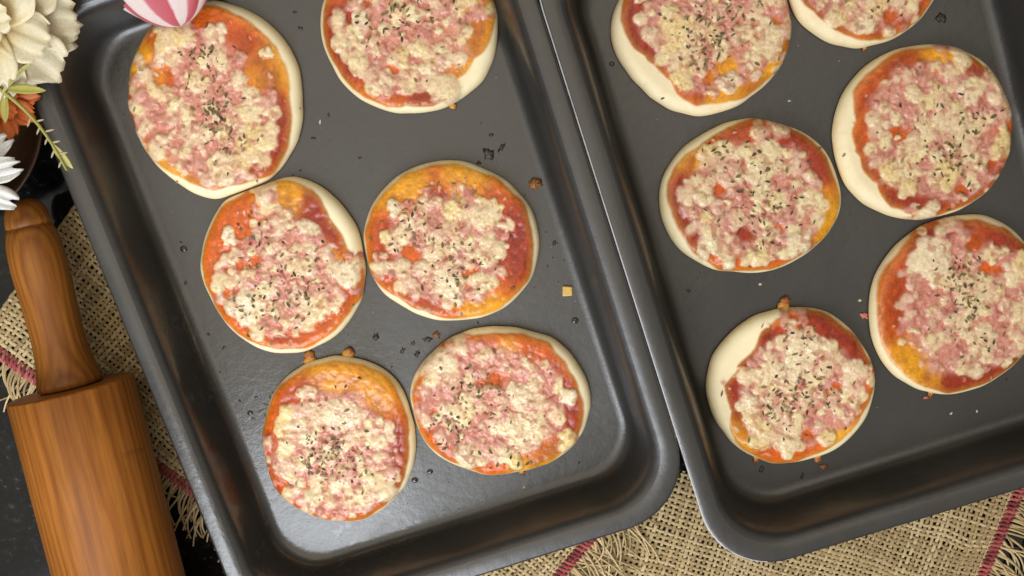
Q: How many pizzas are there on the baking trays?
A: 12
